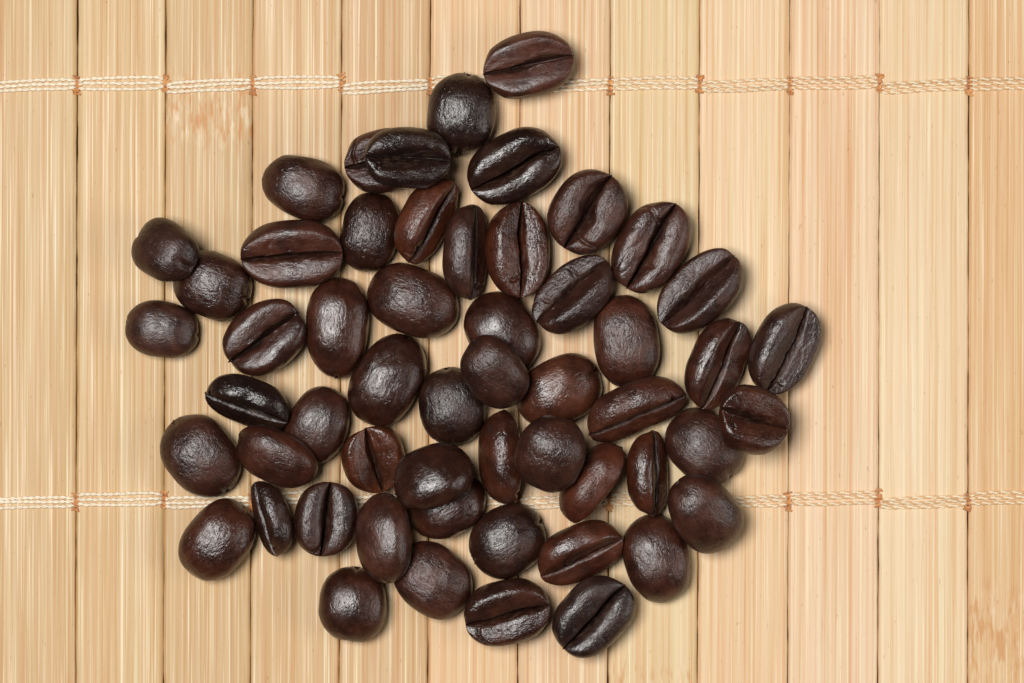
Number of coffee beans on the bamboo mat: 55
